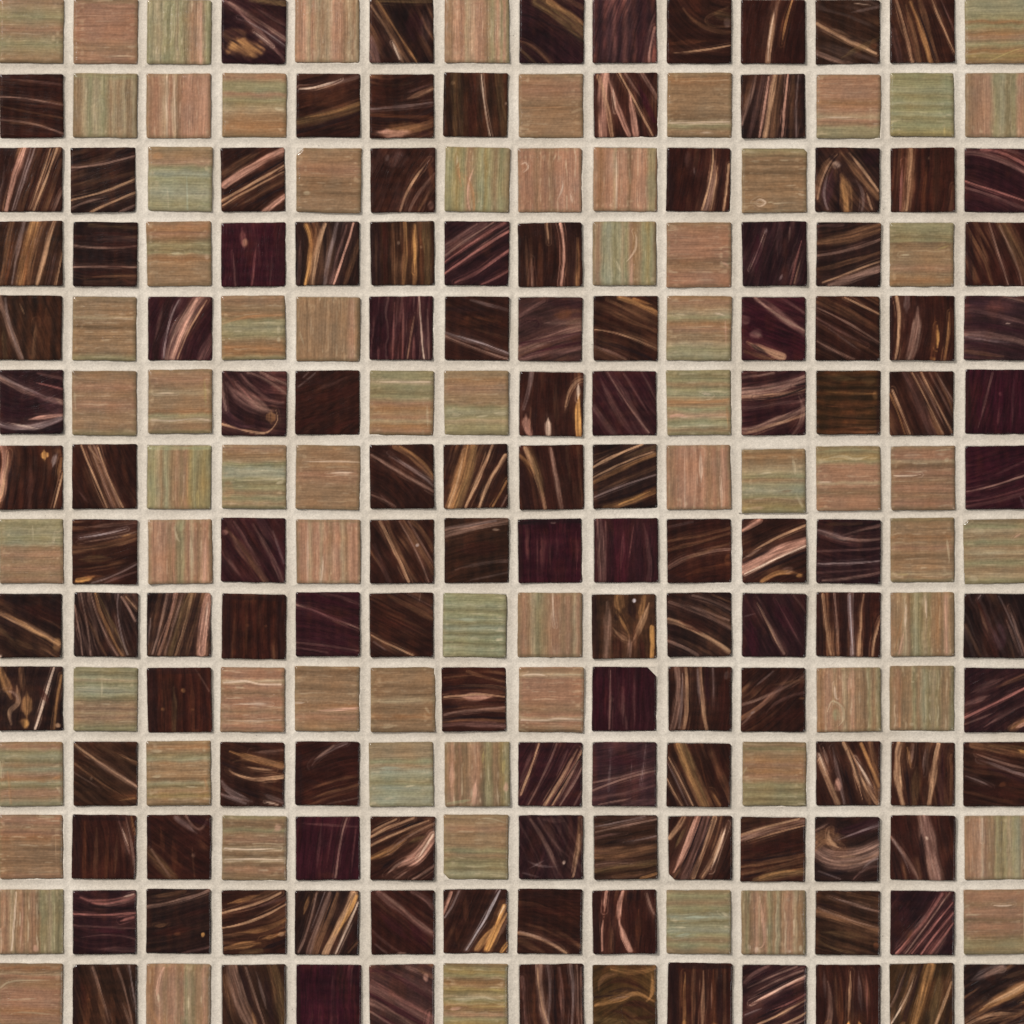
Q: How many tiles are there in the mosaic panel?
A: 196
